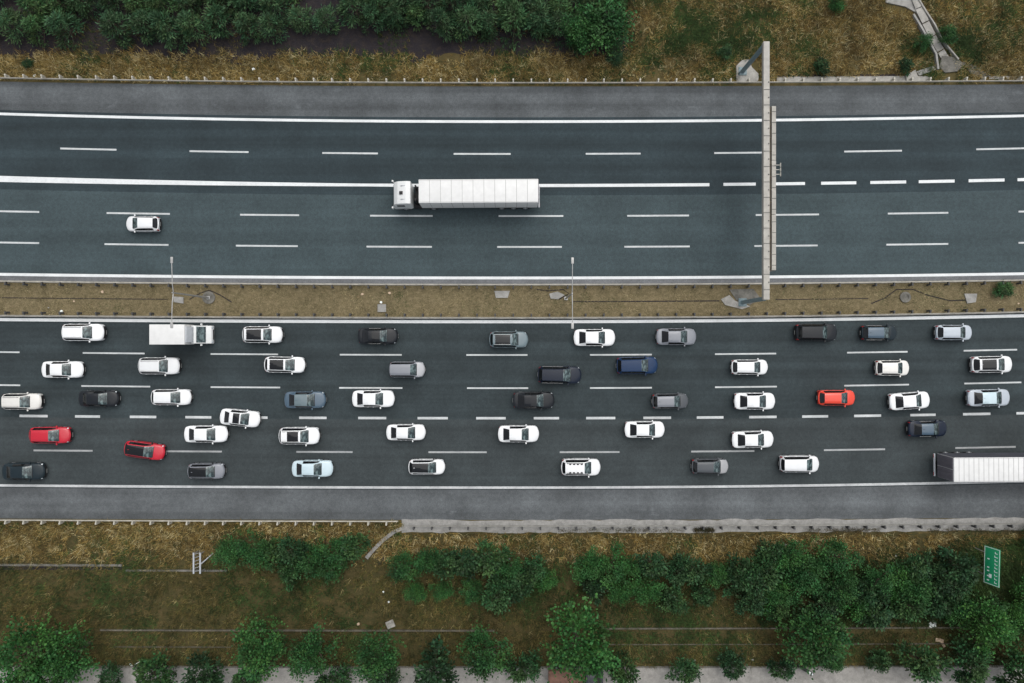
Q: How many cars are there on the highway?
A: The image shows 47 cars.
